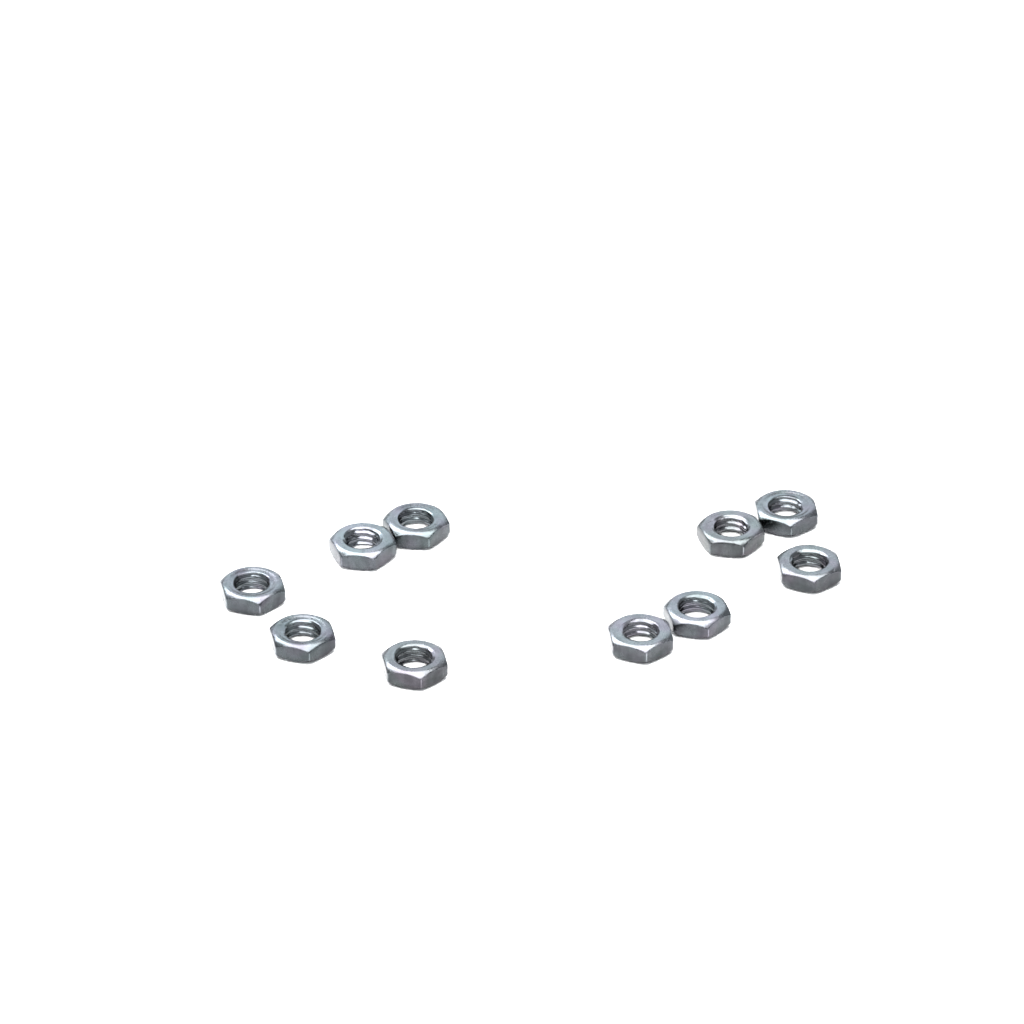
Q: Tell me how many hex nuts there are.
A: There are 10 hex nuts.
